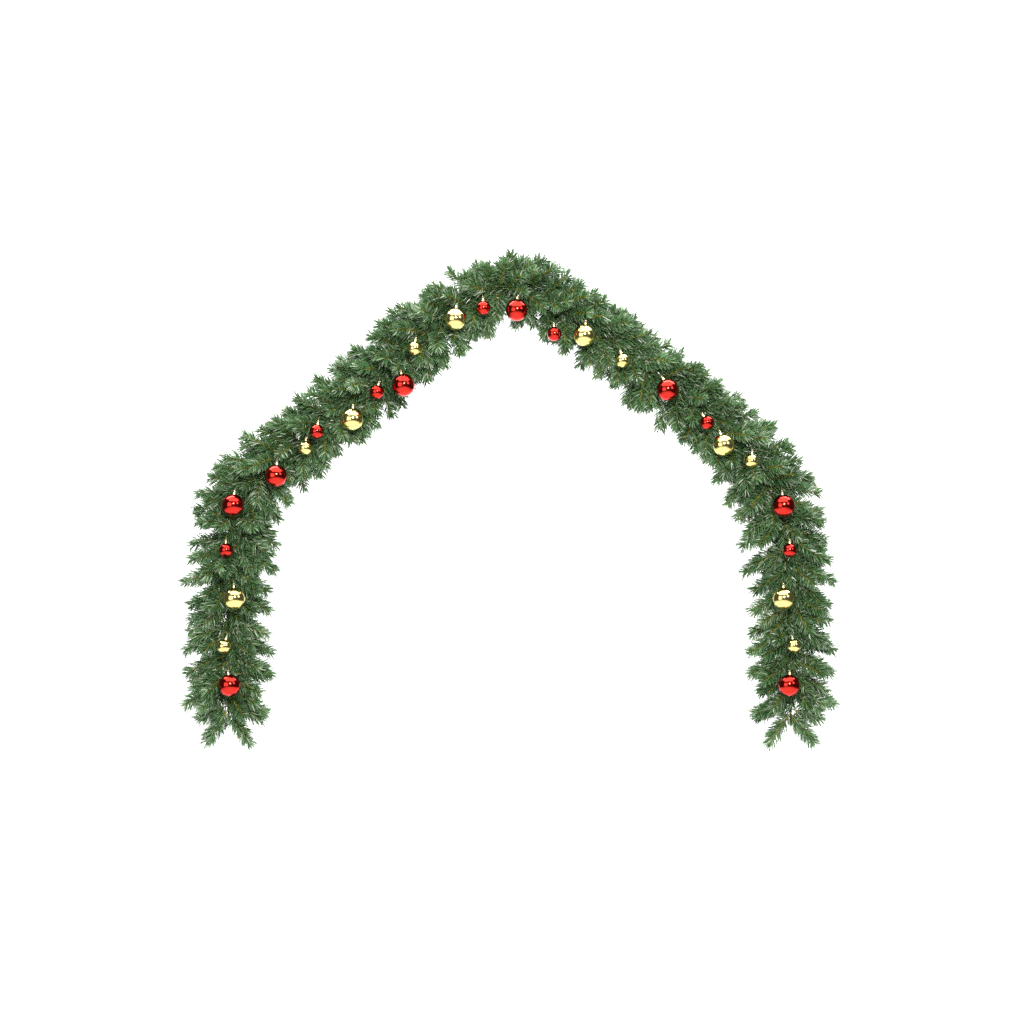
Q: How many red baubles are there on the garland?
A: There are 15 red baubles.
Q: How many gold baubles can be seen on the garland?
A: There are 12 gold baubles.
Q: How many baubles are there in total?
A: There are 27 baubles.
